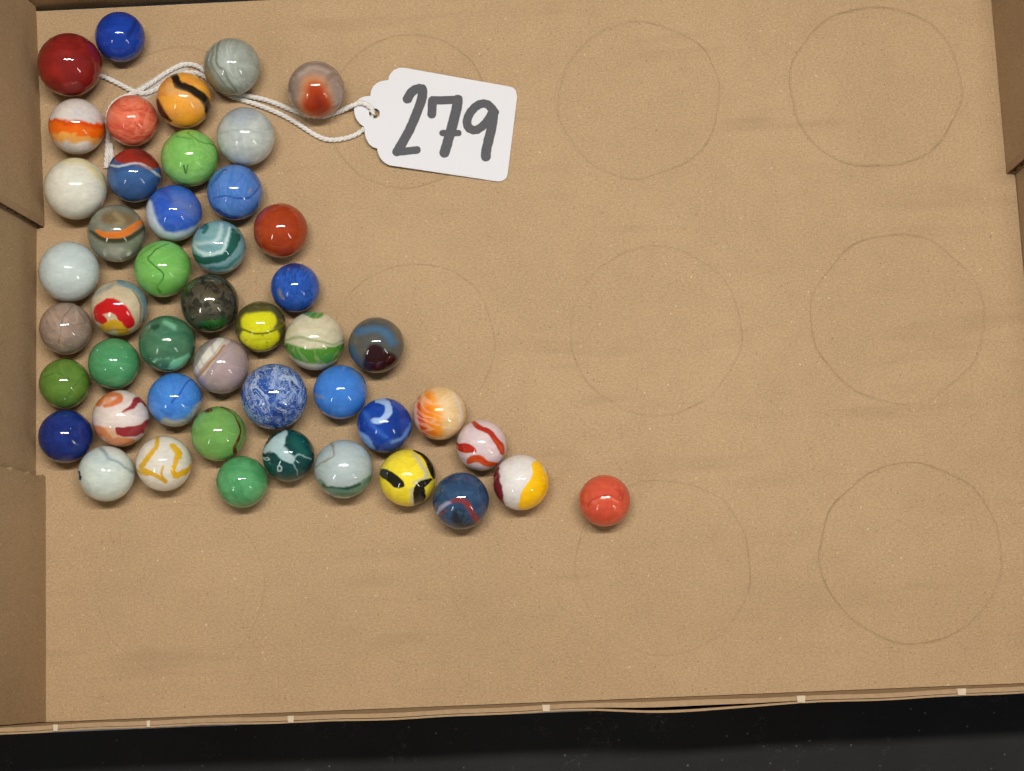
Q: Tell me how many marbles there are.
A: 47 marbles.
